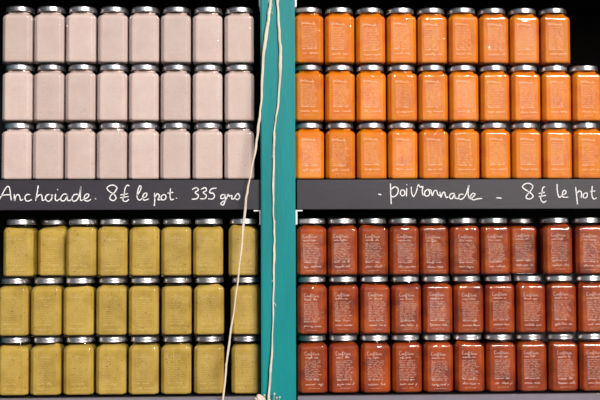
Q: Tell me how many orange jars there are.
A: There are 29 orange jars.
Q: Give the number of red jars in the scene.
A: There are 30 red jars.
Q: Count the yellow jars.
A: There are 24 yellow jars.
